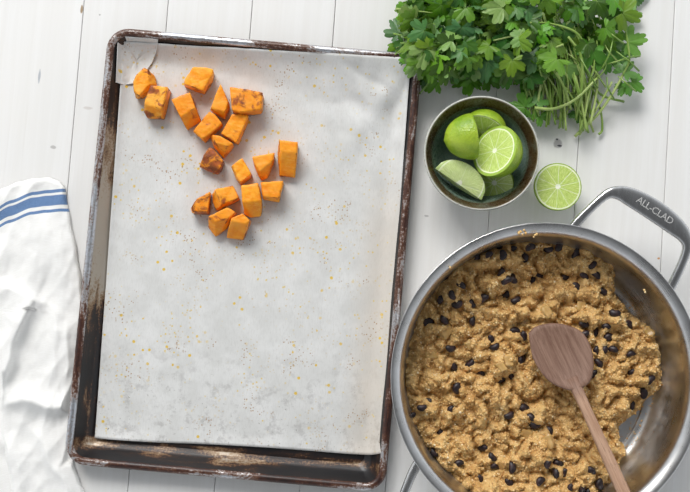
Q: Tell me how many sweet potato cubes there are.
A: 19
